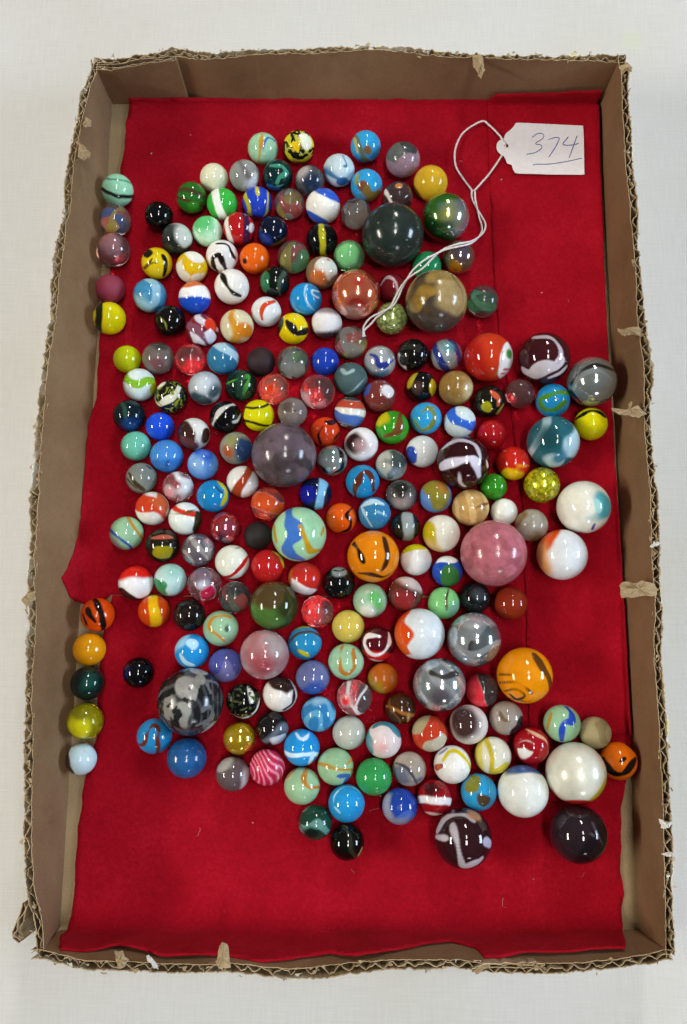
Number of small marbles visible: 190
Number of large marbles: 26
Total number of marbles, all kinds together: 216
